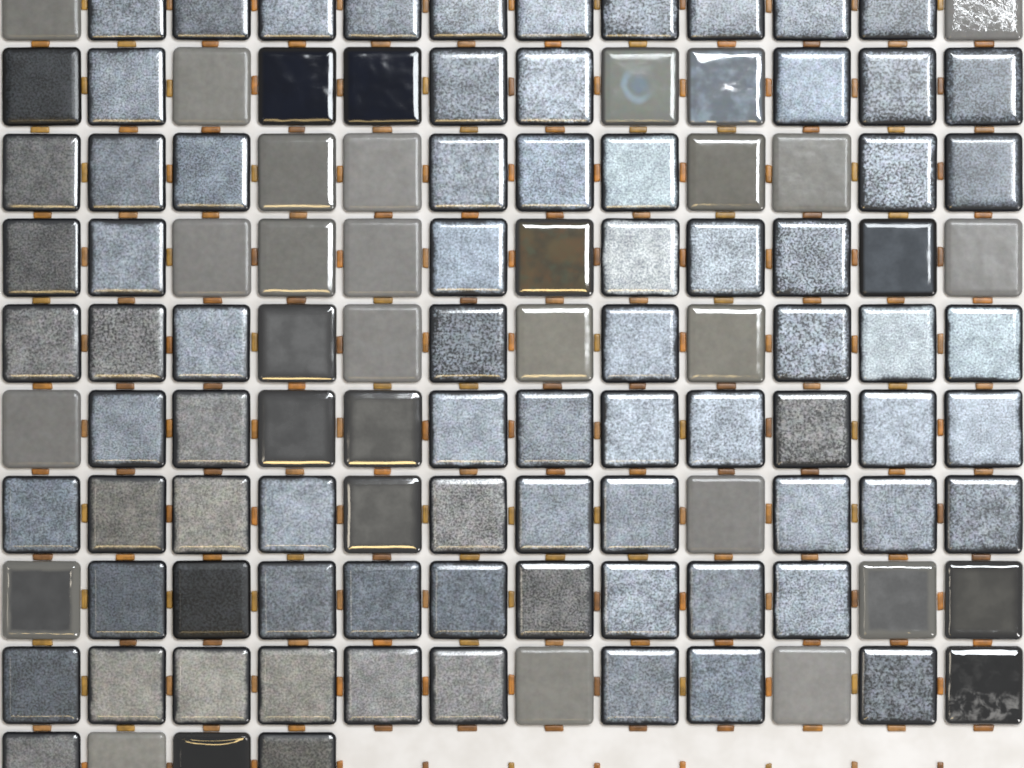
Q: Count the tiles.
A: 112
